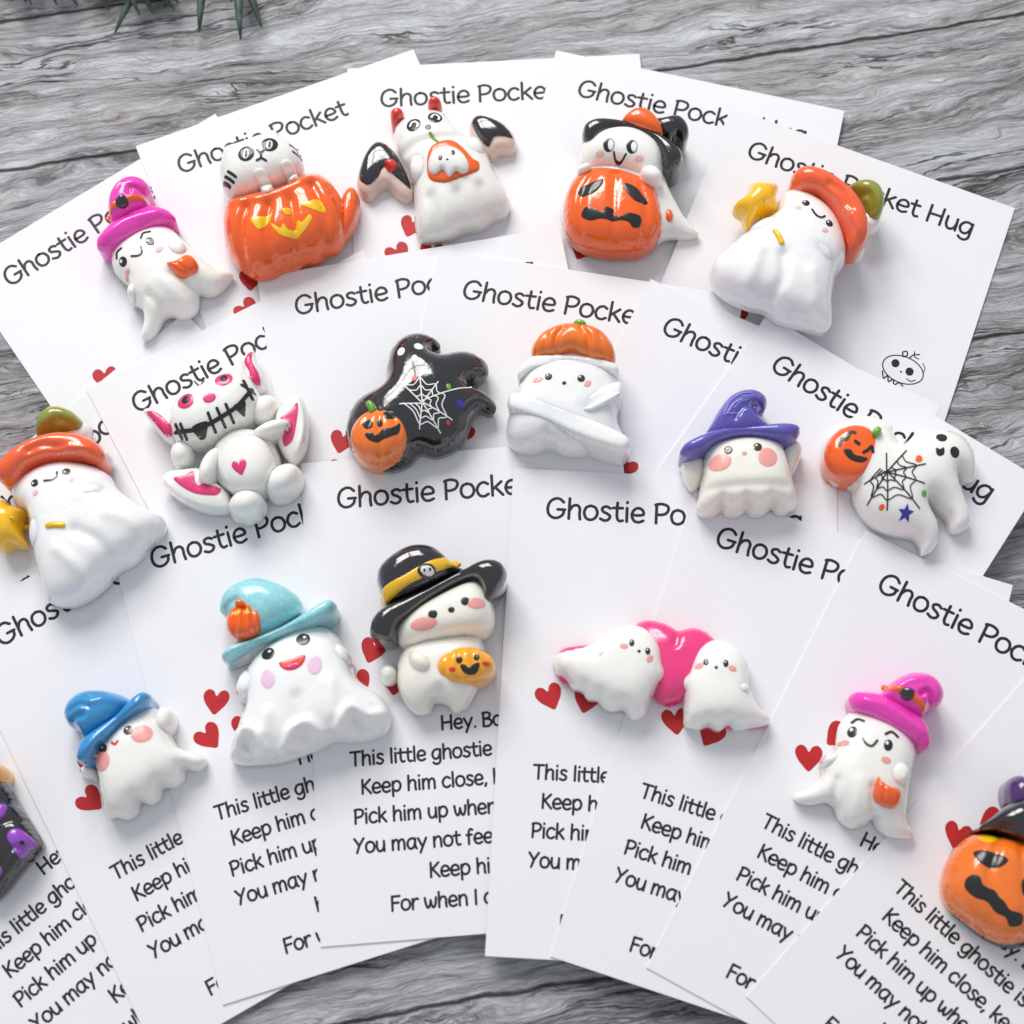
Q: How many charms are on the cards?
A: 18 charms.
